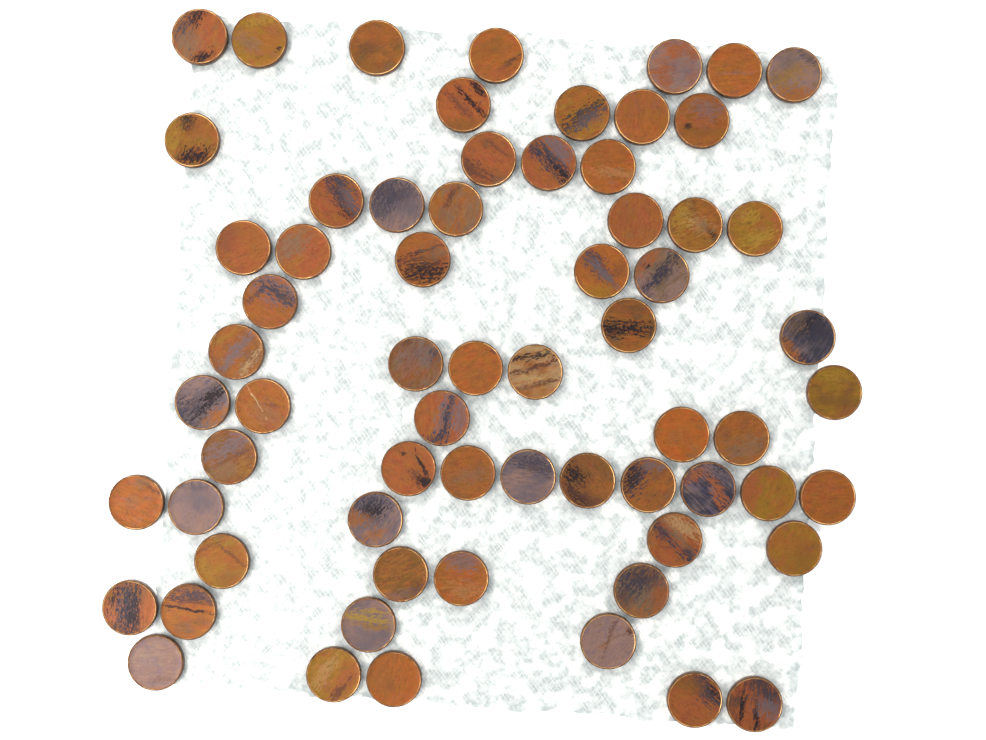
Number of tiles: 66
